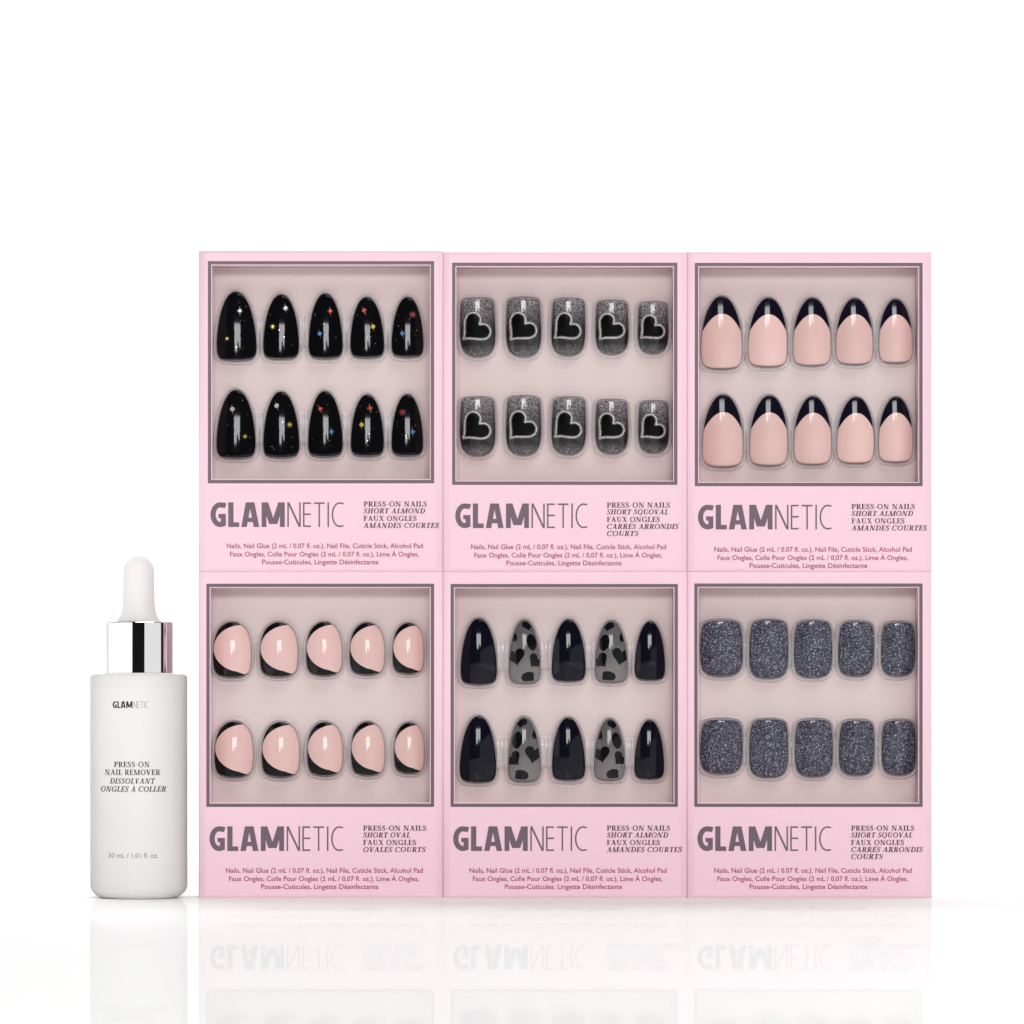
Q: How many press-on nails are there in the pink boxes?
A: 60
